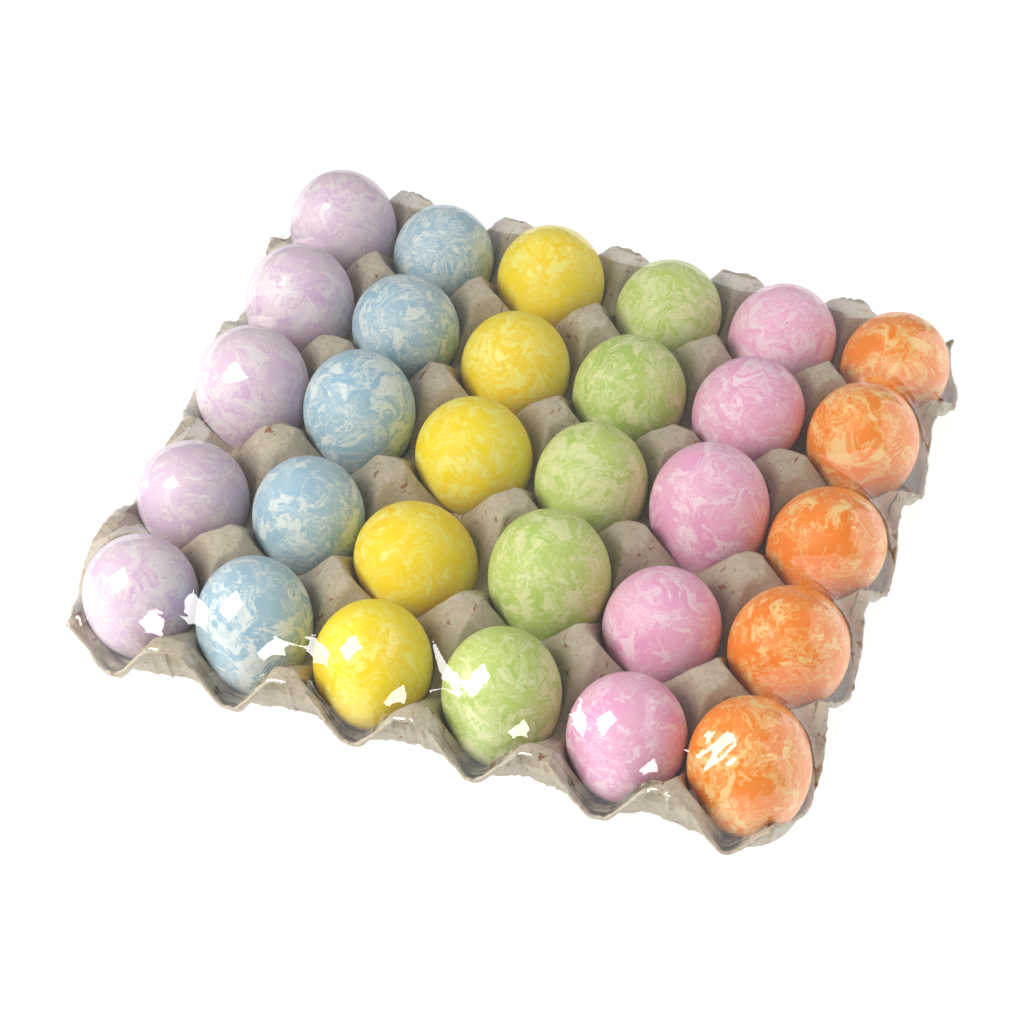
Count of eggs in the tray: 30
